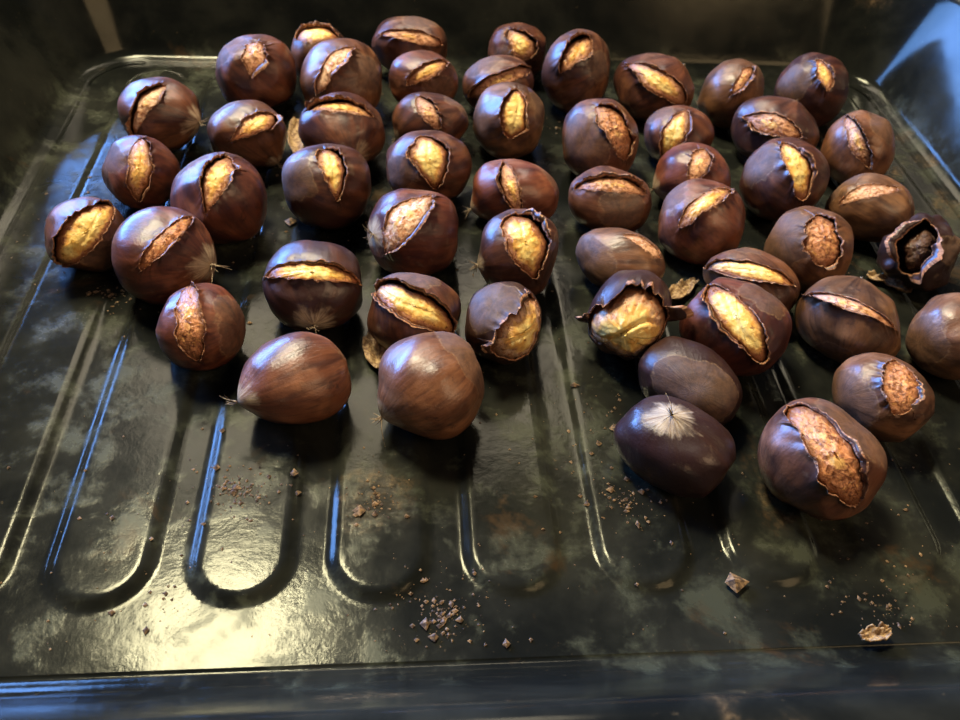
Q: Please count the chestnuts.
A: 52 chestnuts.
